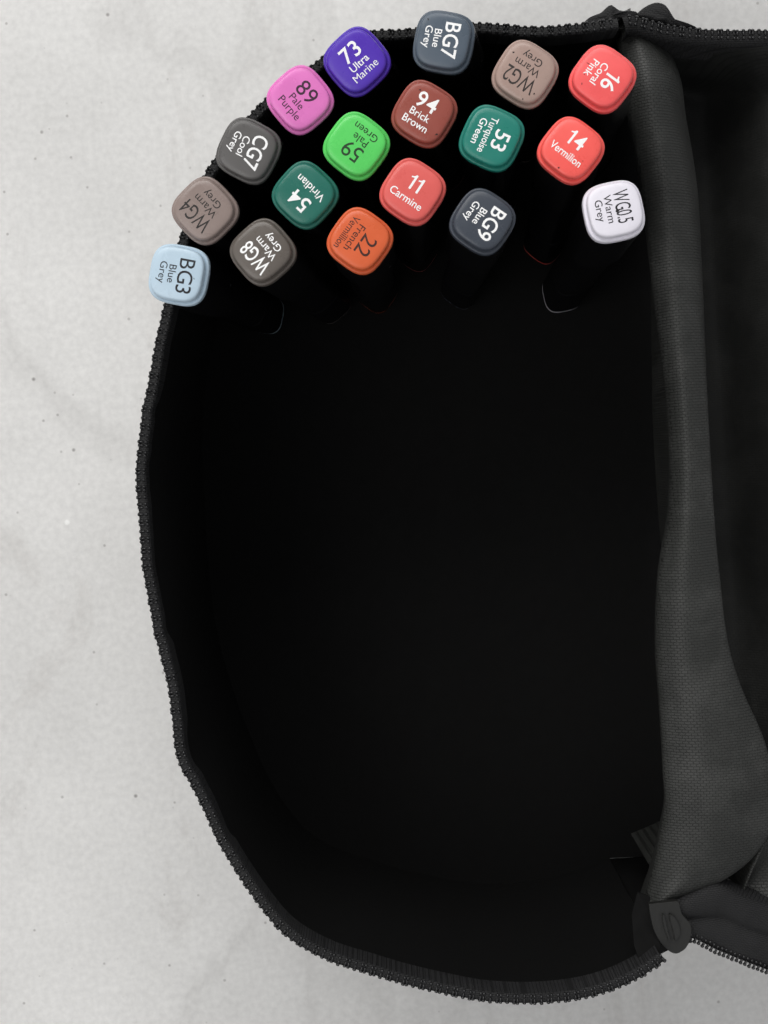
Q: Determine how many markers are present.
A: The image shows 18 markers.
